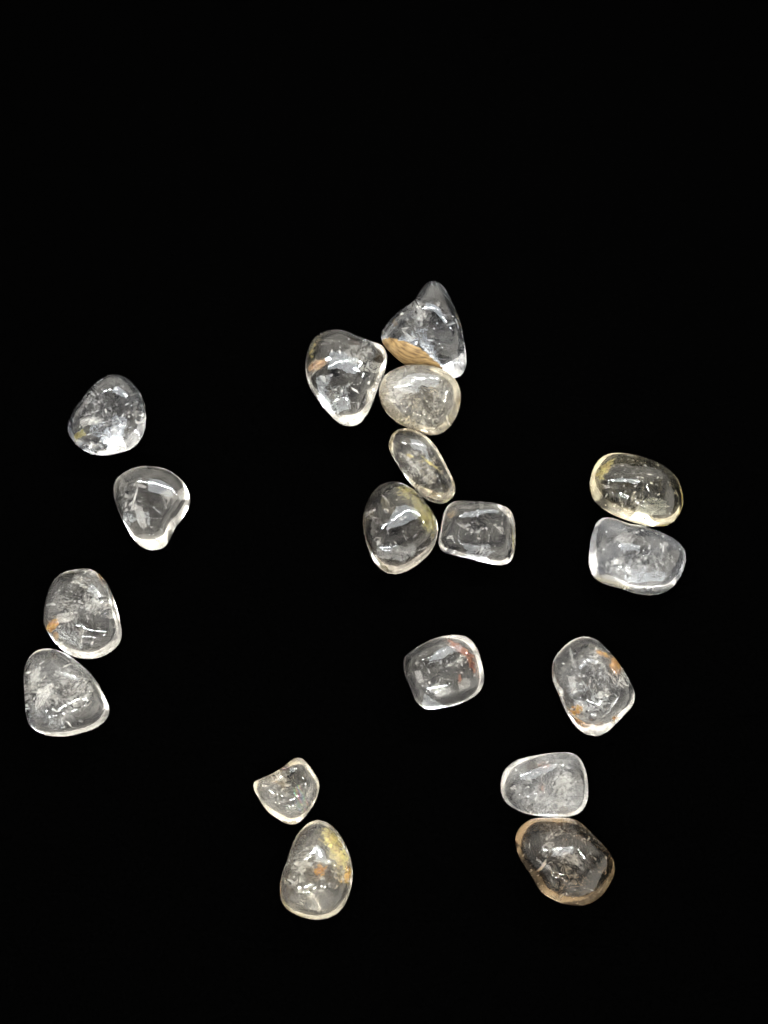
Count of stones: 18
